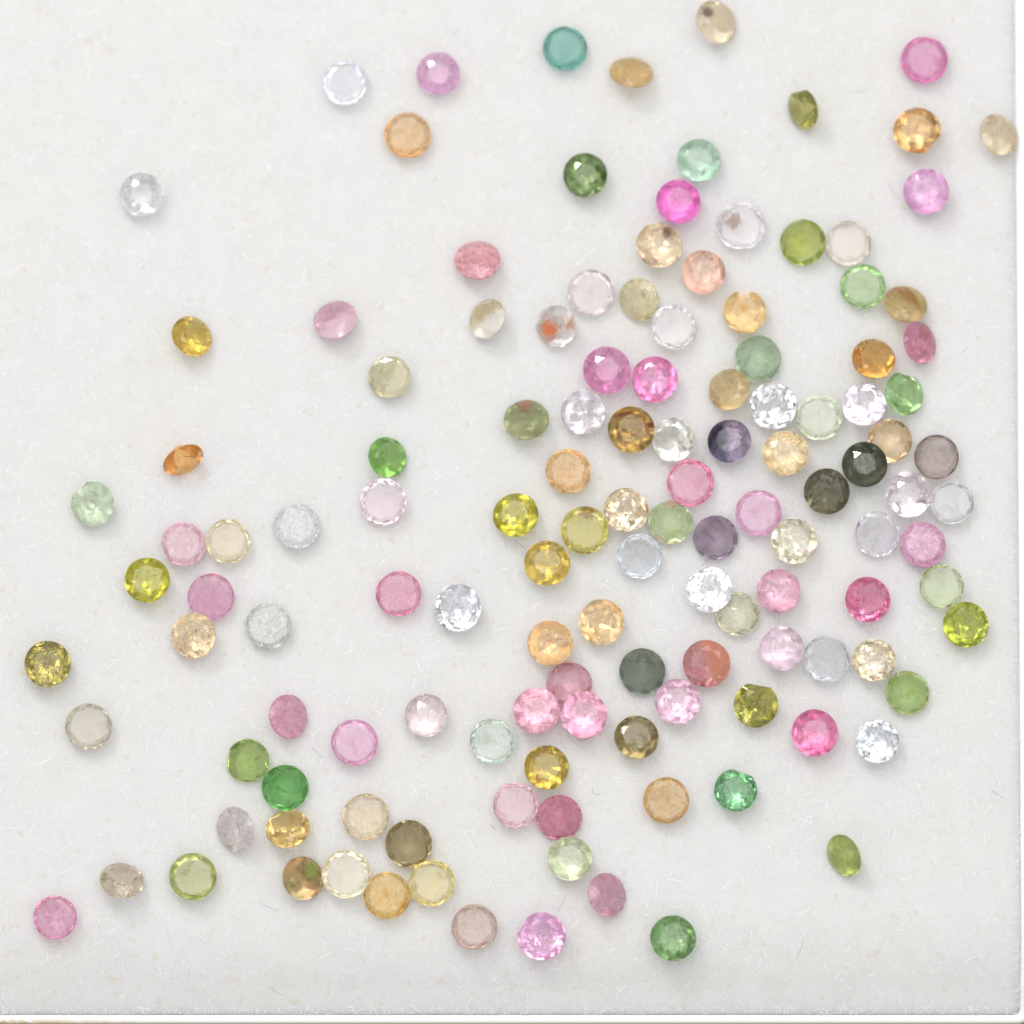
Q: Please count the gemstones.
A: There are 132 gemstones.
